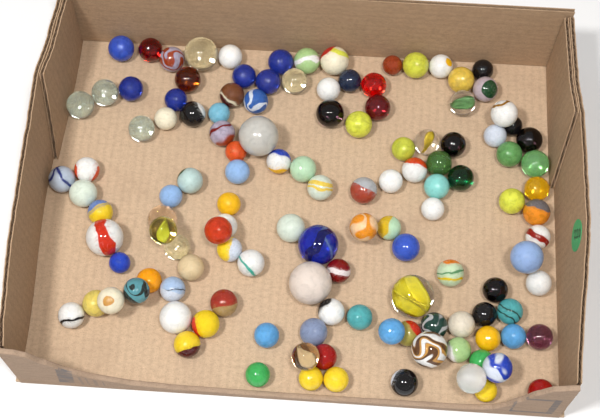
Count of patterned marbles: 48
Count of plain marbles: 79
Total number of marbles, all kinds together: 127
